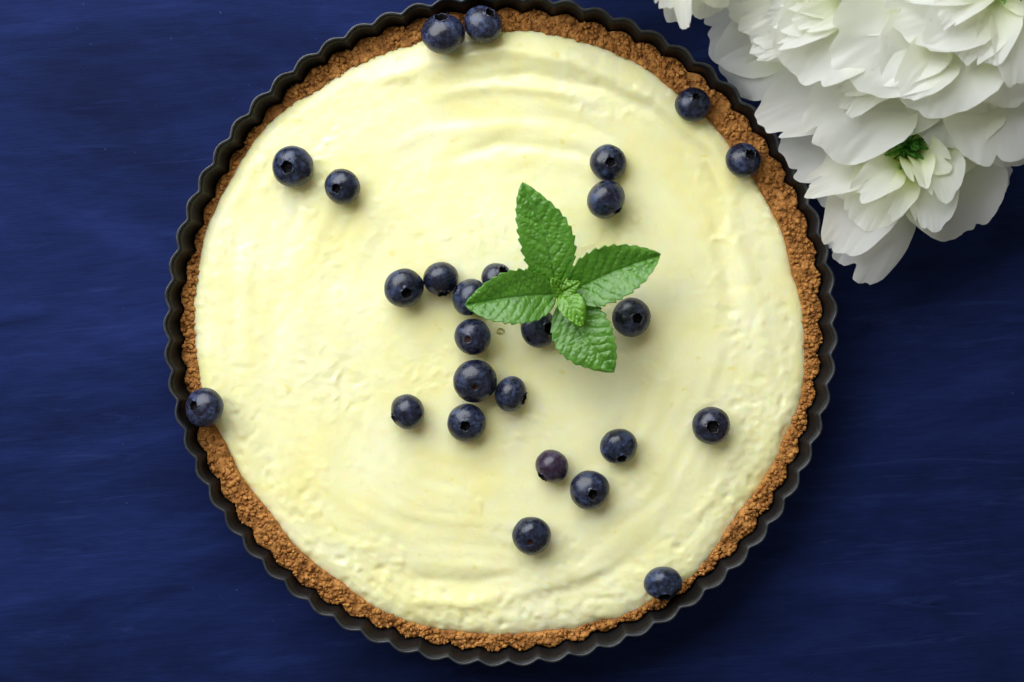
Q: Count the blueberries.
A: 26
